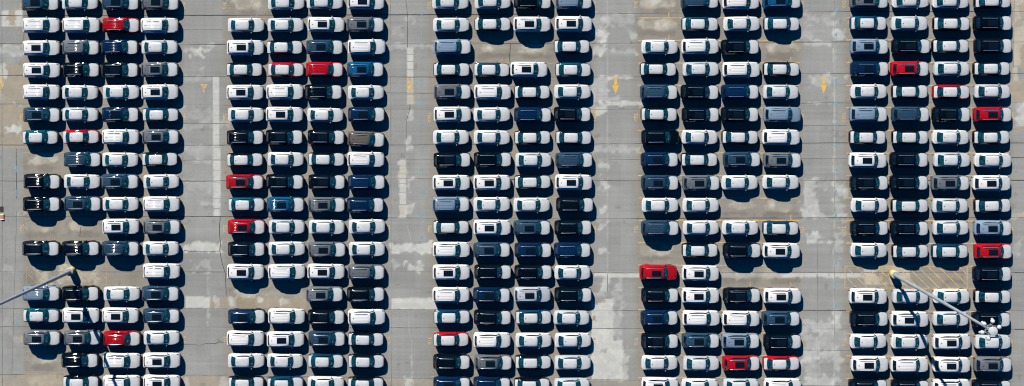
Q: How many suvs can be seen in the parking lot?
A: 200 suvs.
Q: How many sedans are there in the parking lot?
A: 136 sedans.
